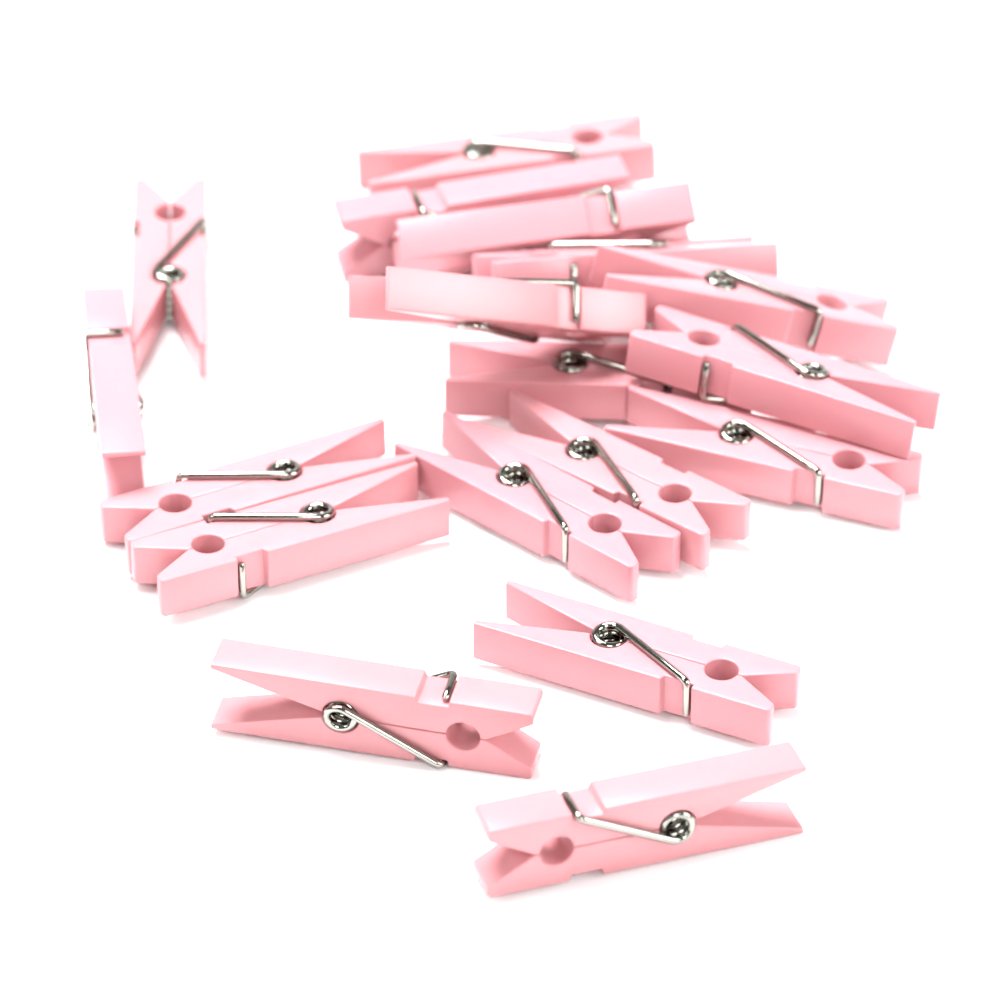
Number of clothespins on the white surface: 18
